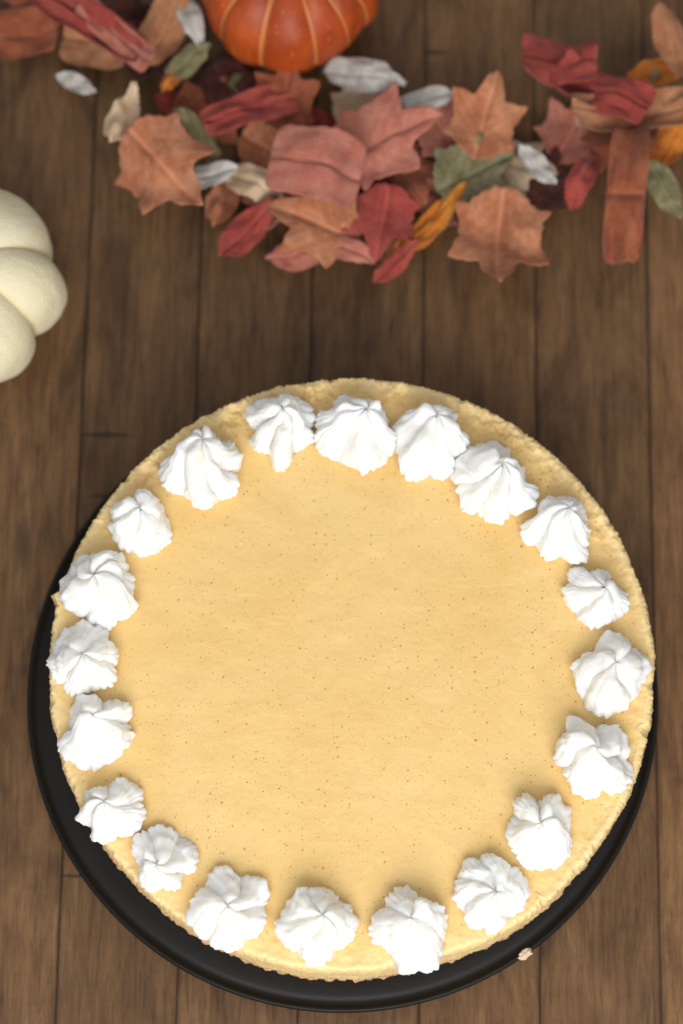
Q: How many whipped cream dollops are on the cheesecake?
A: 20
